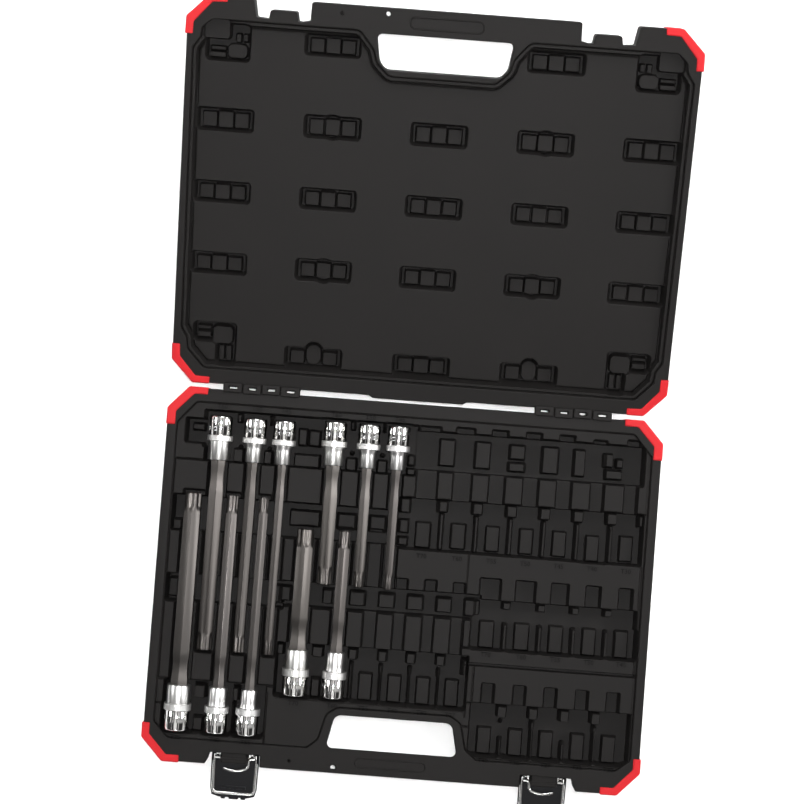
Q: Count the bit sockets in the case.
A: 11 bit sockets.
